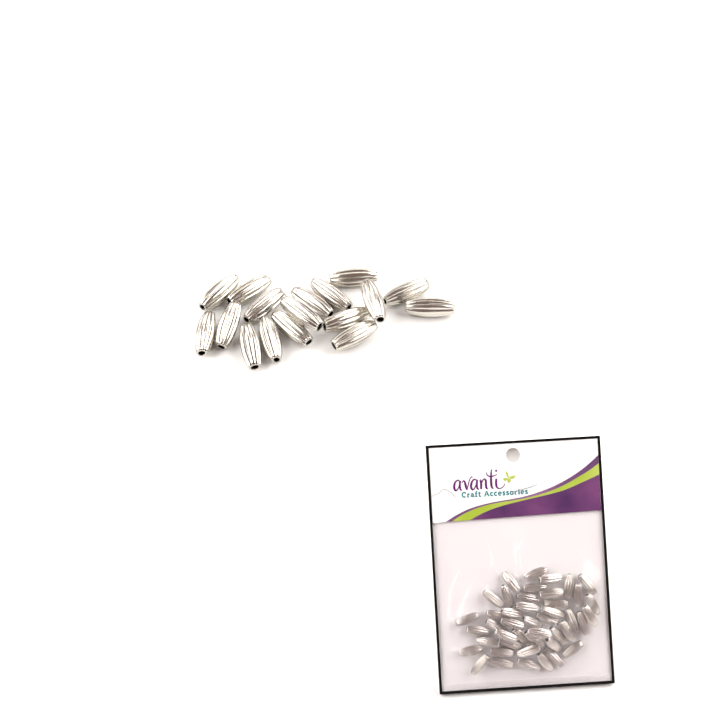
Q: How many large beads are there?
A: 17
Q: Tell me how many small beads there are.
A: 44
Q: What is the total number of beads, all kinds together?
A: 61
